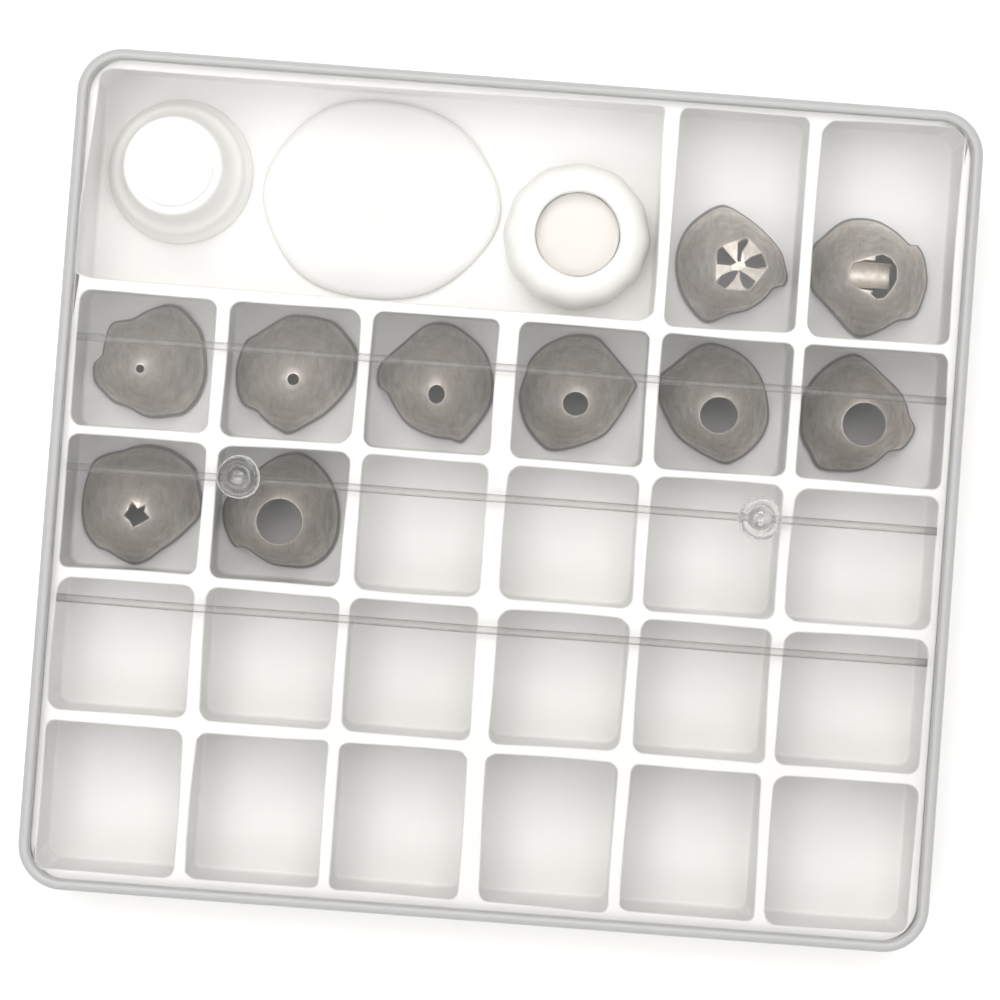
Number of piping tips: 10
